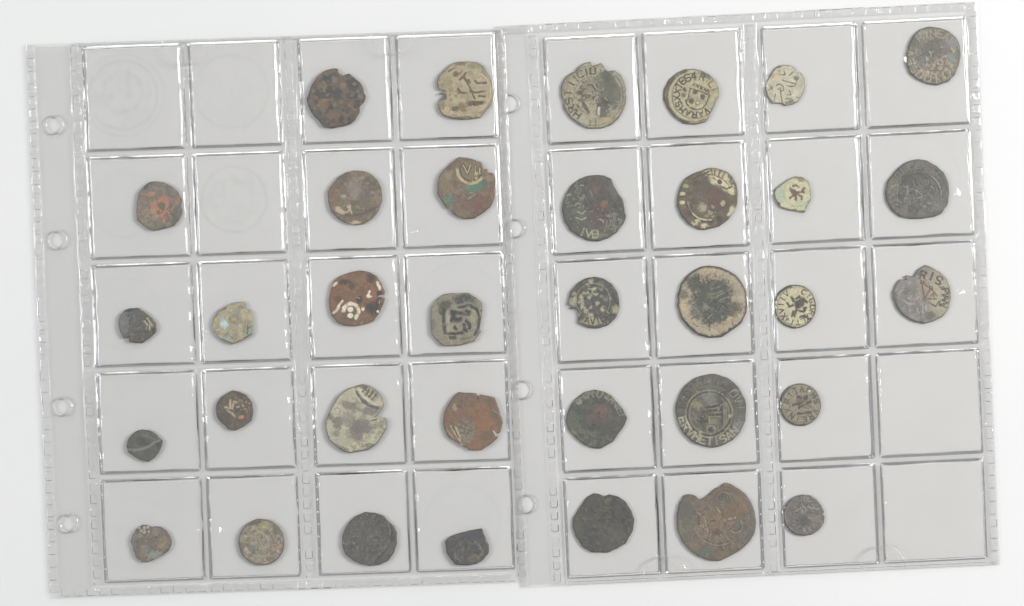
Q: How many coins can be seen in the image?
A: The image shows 35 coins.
